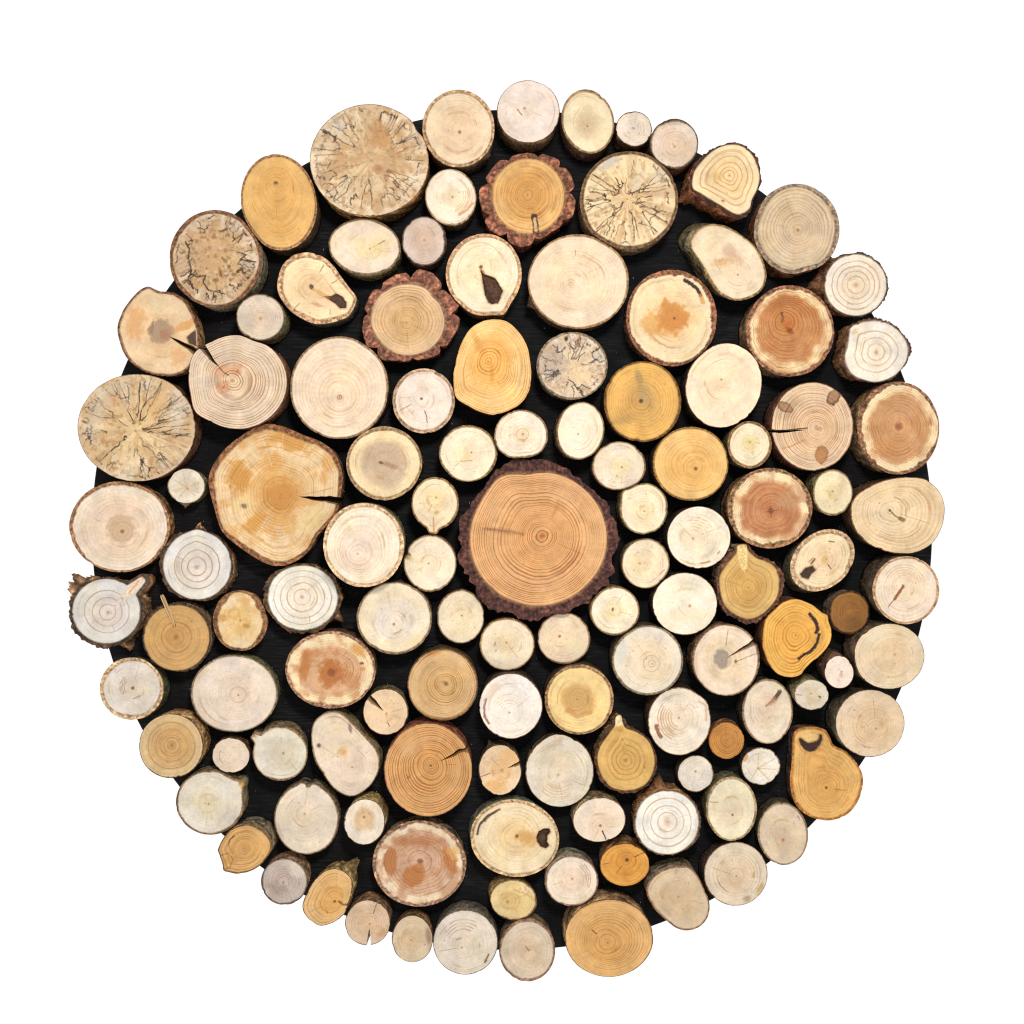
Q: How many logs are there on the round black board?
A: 121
